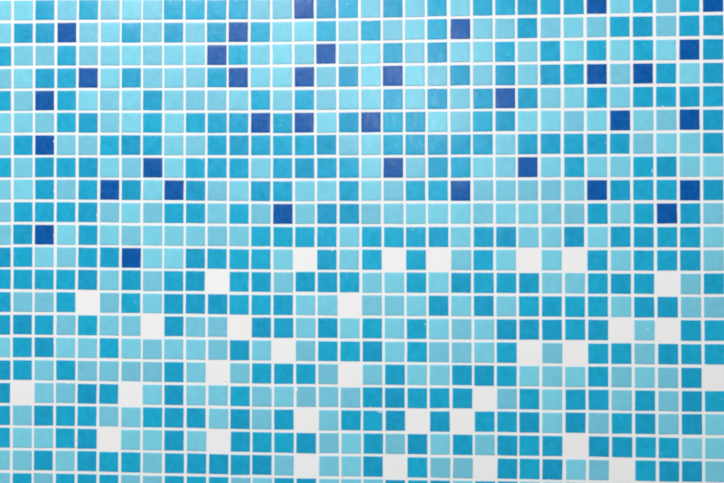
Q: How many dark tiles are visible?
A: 35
